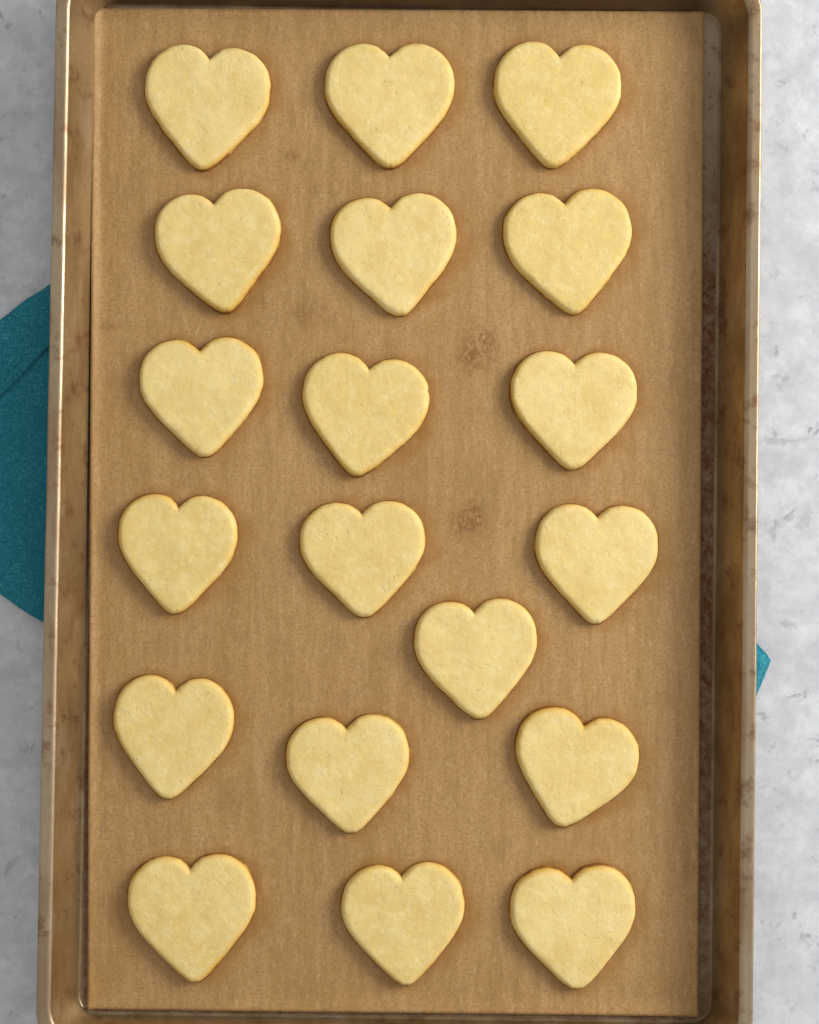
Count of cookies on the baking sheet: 19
